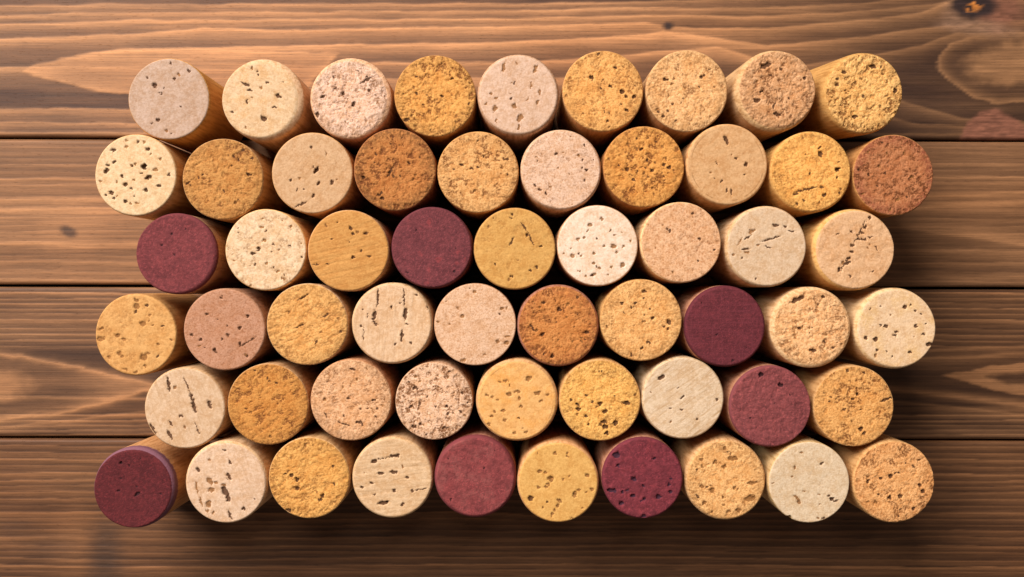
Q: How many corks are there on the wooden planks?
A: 57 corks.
